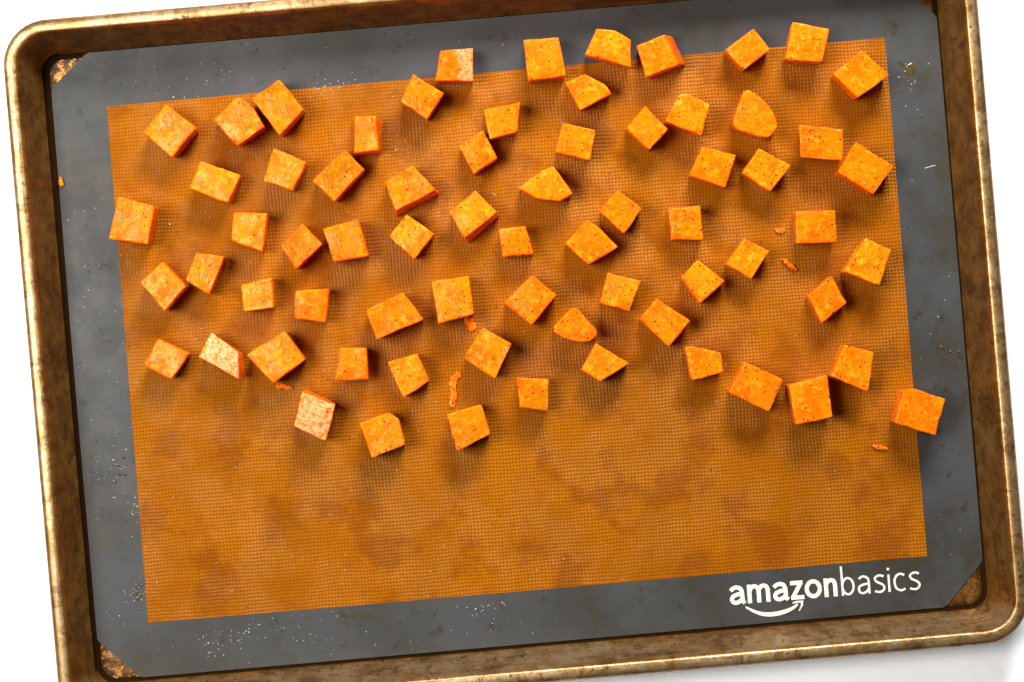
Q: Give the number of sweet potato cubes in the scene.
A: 69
